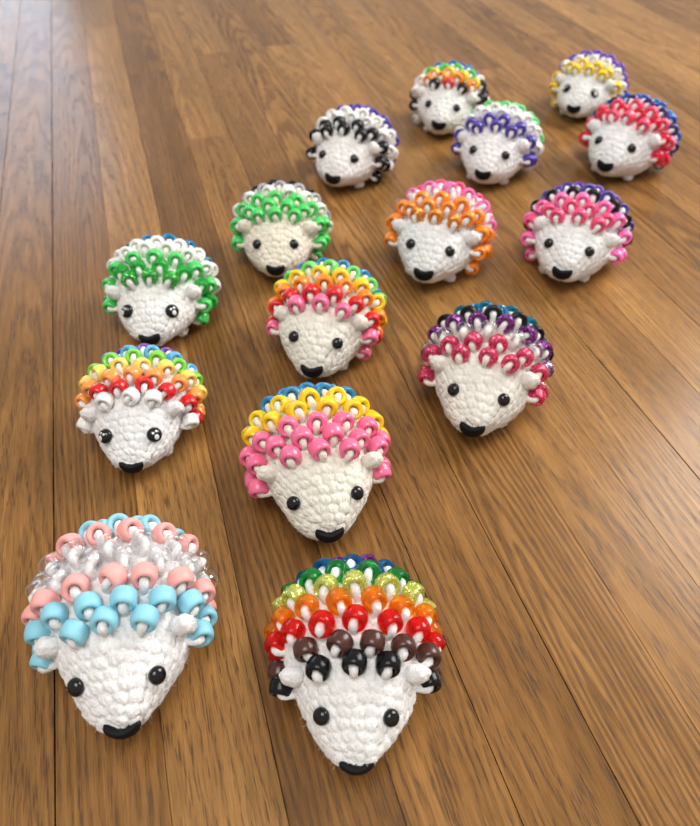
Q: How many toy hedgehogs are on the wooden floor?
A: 15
